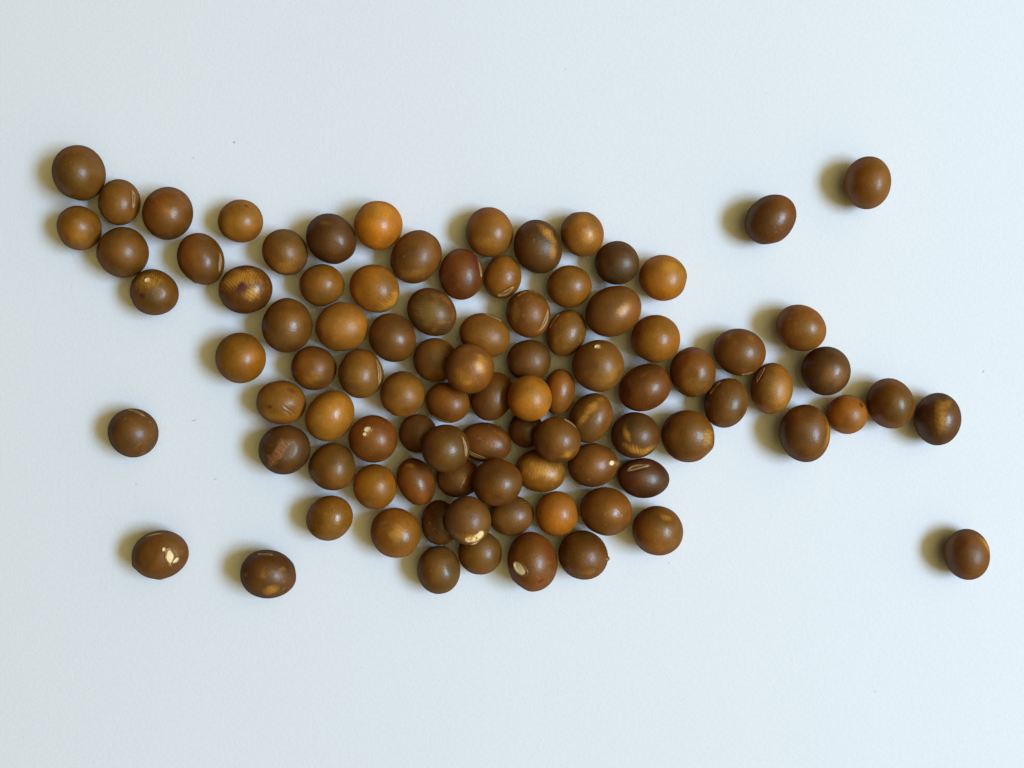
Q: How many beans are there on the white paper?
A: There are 93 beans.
